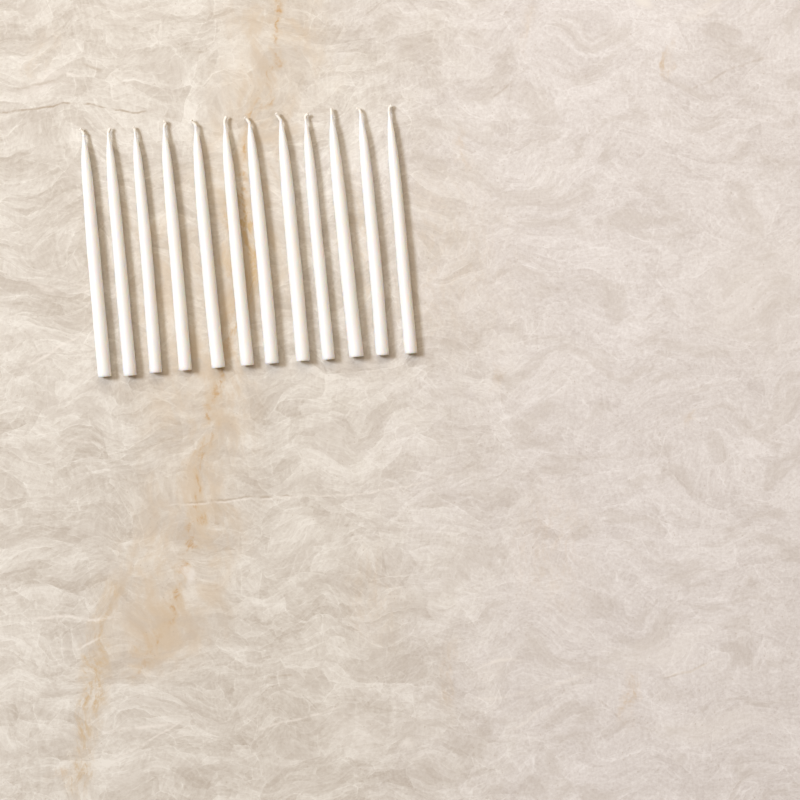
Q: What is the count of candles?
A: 12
